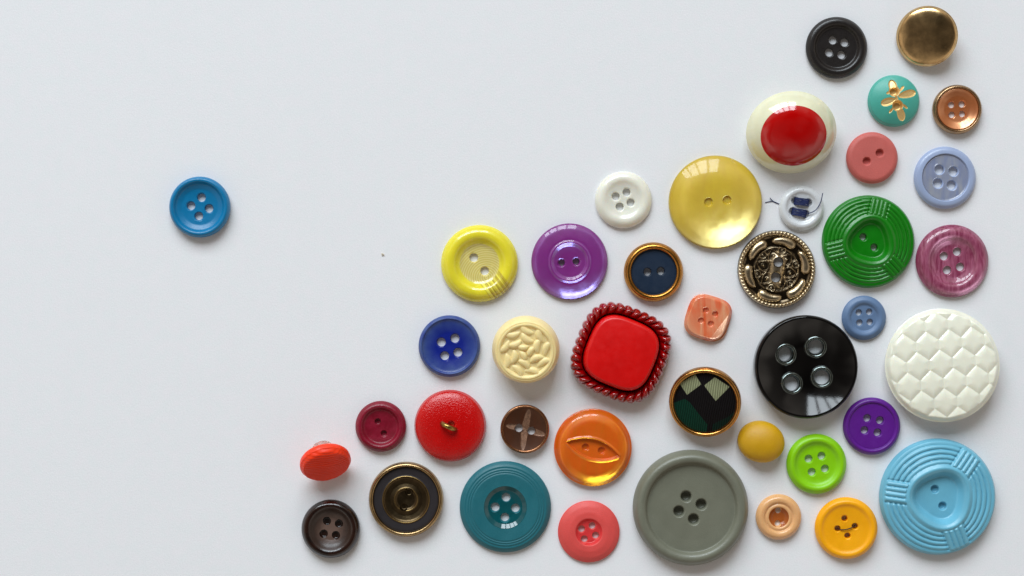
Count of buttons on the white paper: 41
